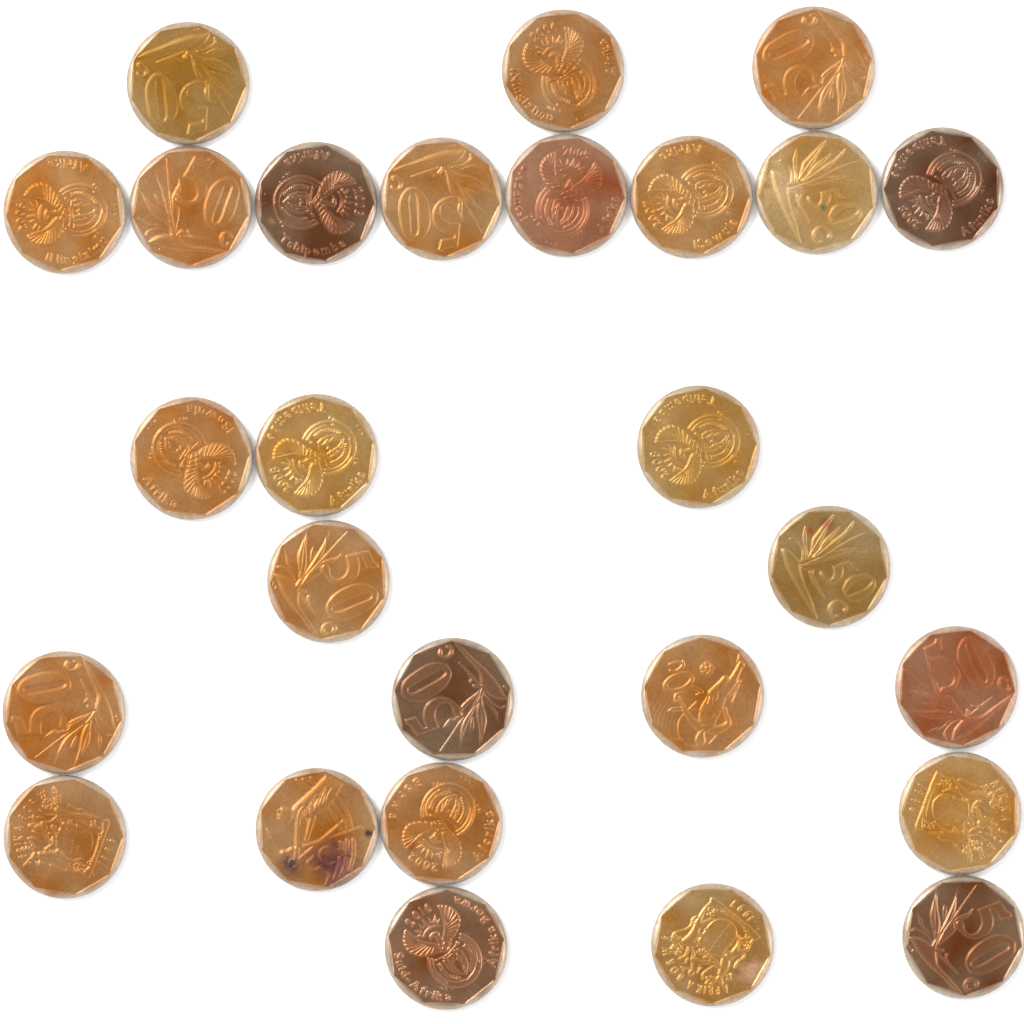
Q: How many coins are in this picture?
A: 27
